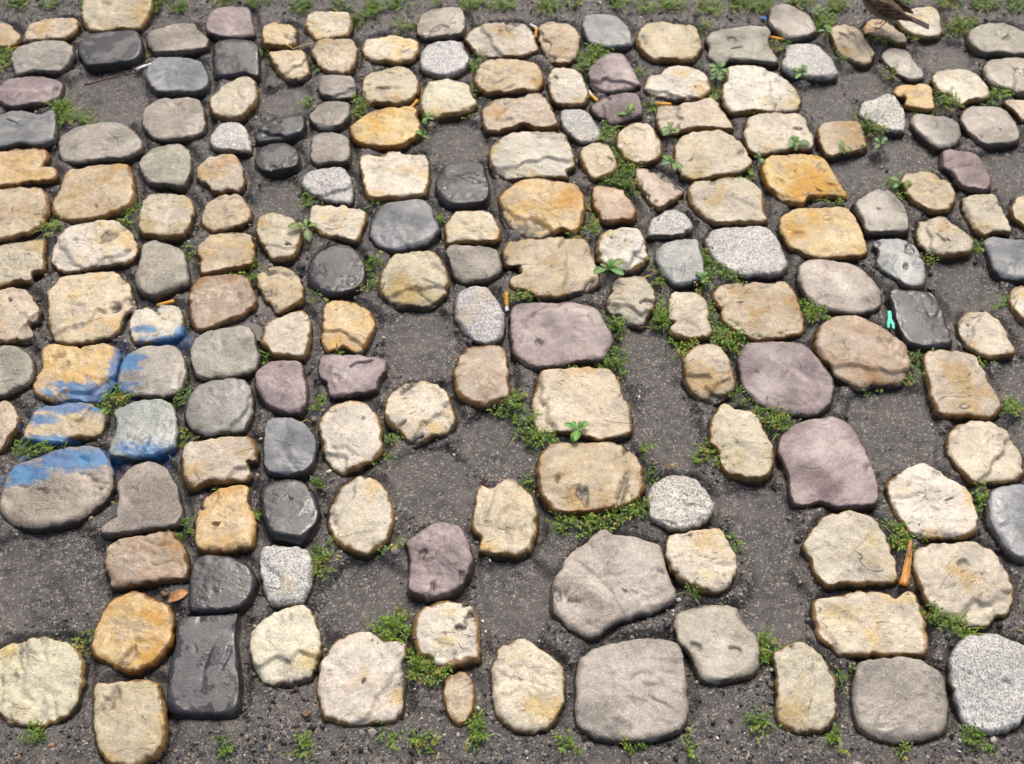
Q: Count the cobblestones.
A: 176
